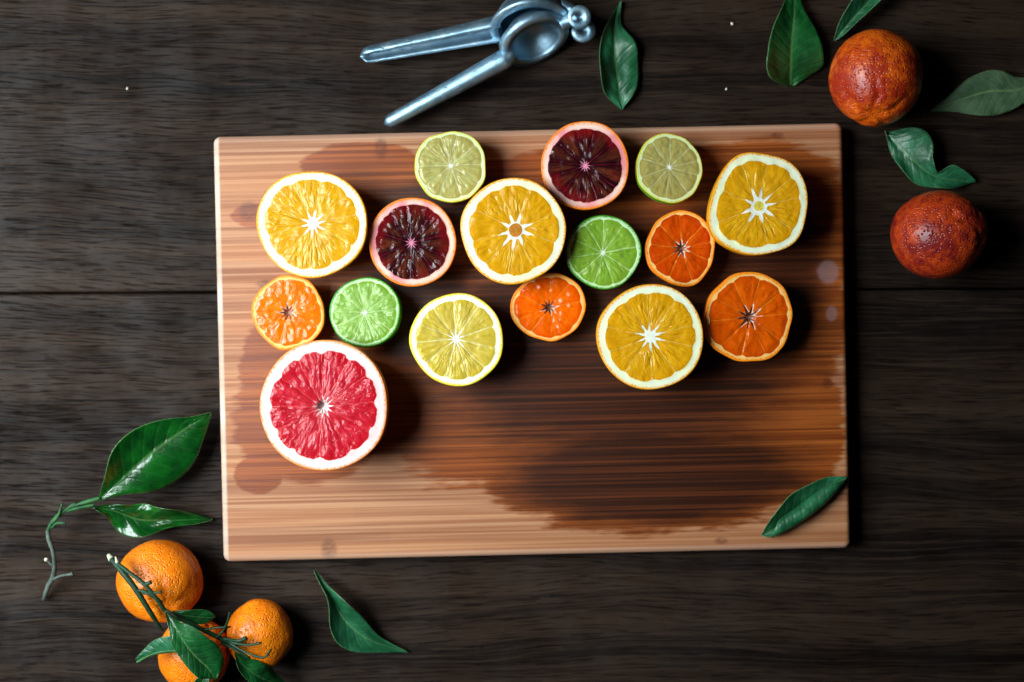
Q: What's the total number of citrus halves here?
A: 16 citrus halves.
